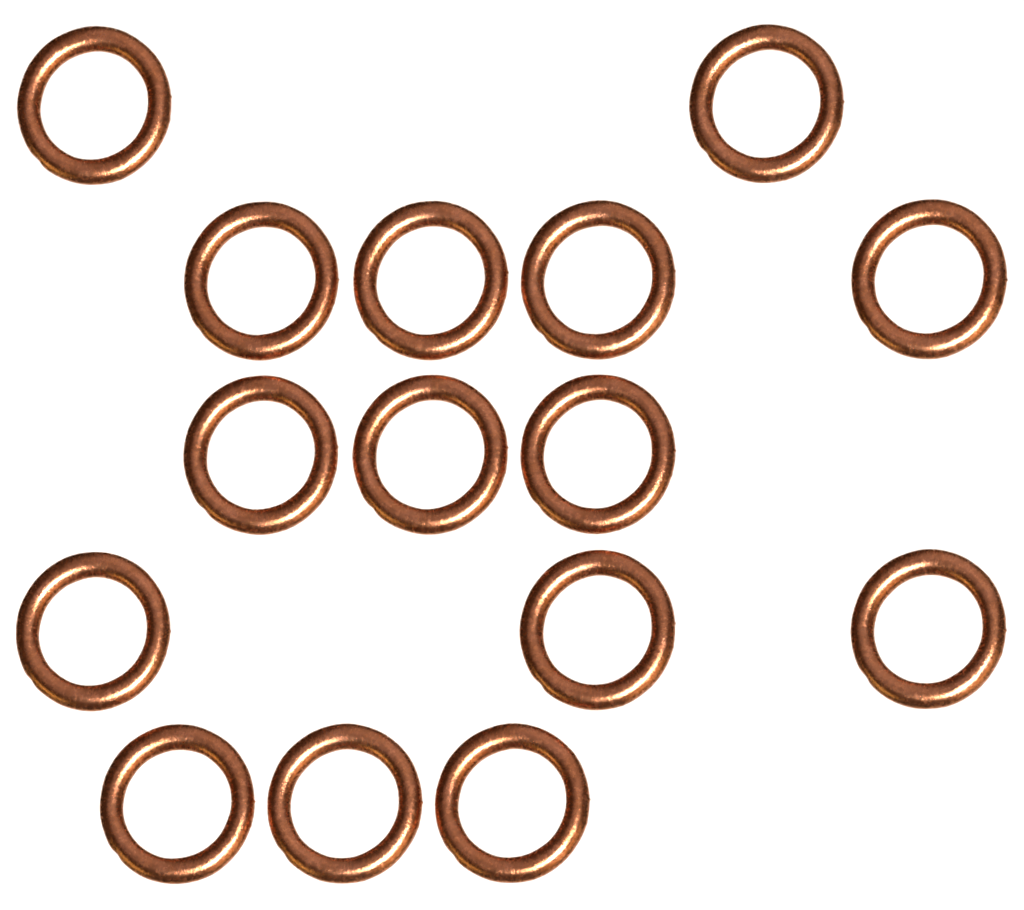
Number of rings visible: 15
